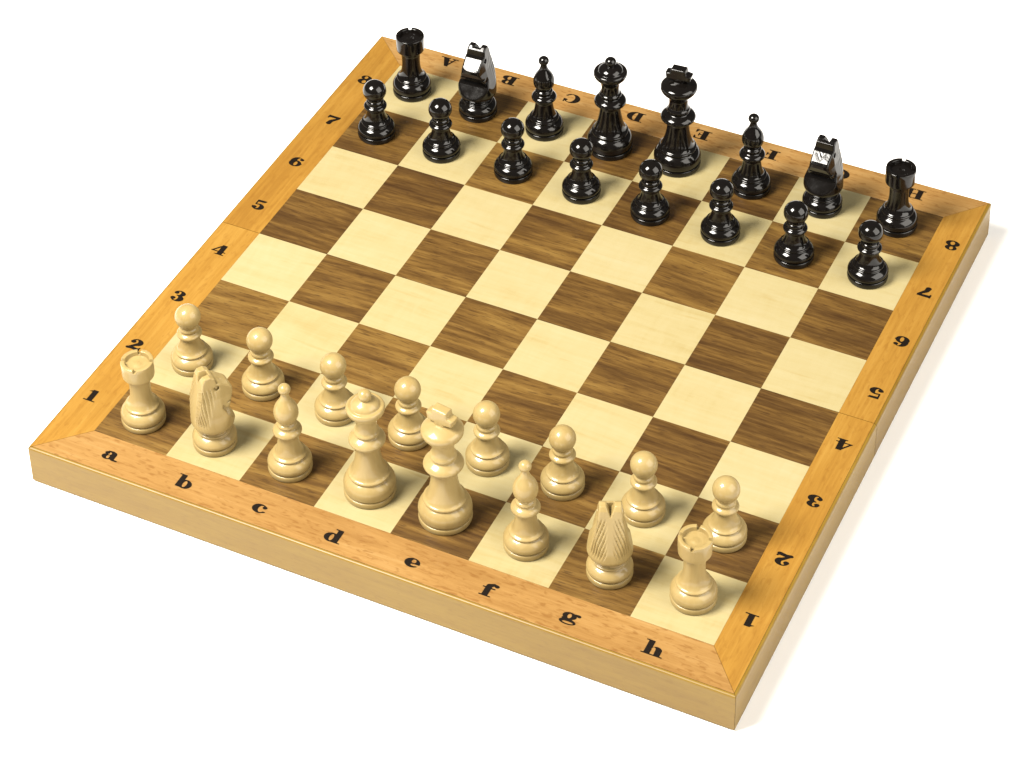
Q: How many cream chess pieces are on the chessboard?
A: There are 16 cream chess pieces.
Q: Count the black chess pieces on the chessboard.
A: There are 16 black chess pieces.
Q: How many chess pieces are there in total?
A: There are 32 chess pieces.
